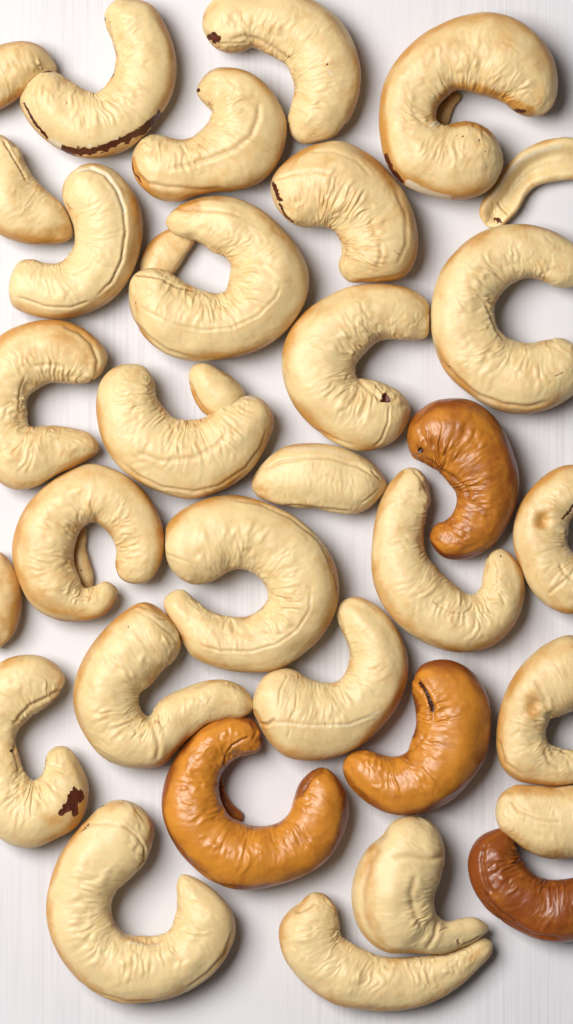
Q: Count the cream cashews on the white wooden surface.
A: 28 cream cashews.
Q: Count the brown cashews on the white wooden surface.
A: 4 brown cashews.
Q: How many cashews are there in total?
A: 32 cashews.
